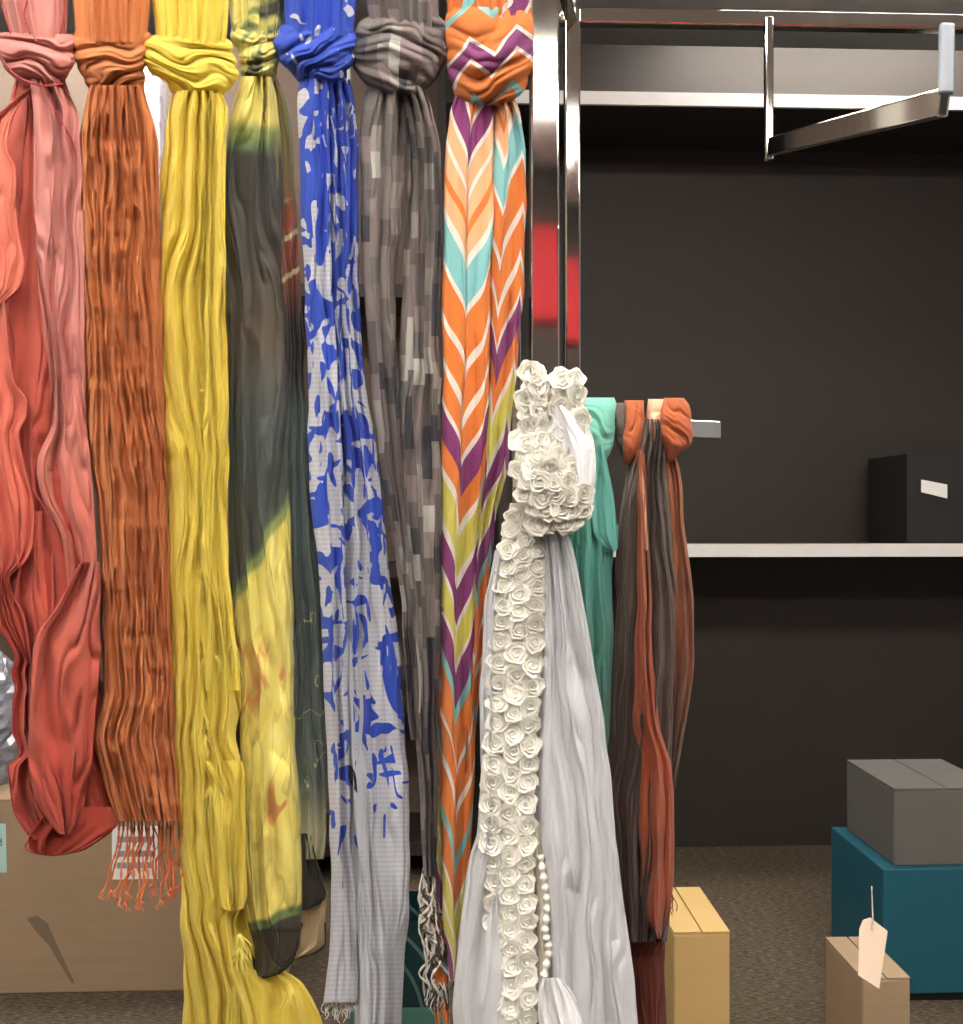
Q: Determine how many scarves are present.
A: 10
